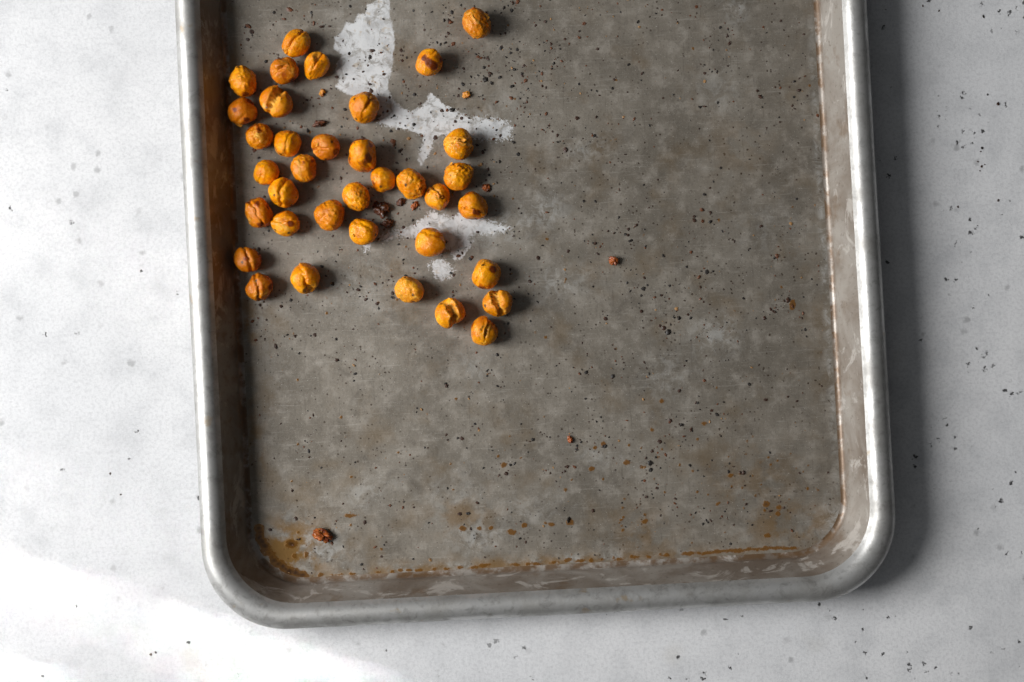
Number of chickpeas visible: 36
